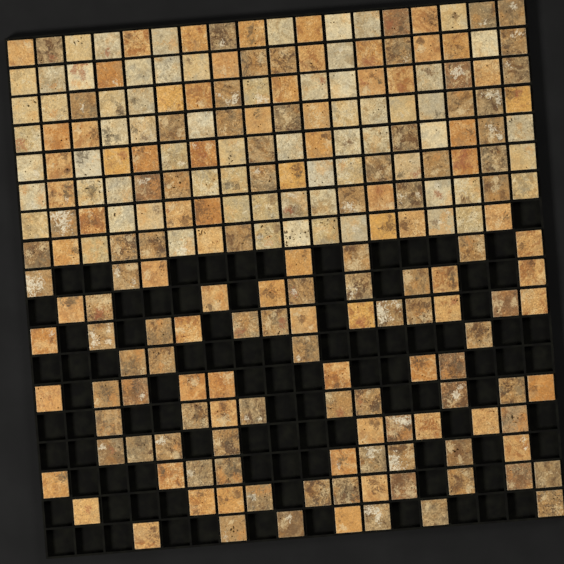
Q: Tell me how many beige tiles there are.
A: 67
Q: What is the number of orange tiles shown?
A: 75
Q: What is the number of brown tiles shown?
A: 87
